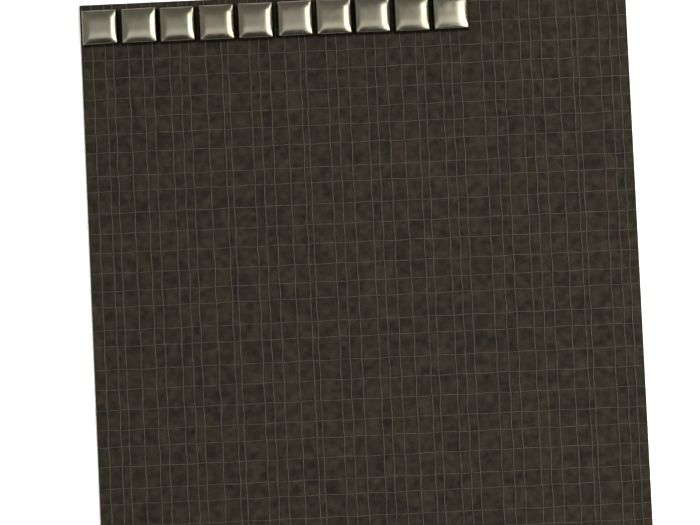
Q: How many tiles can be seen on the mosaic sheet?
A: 10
